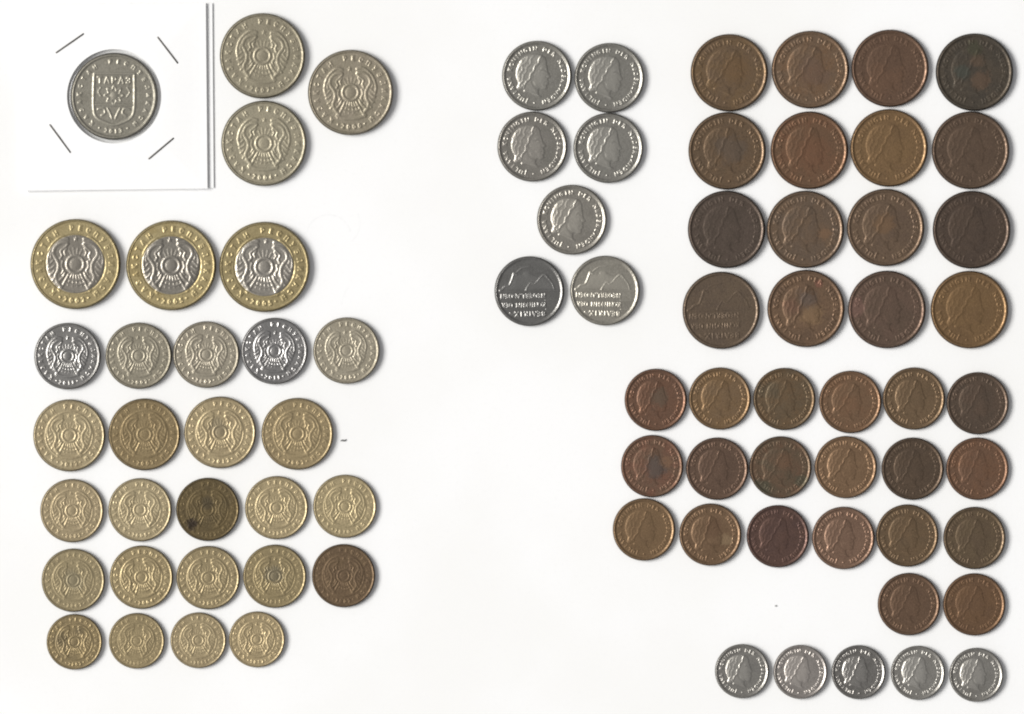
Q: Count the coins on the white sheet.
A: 78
